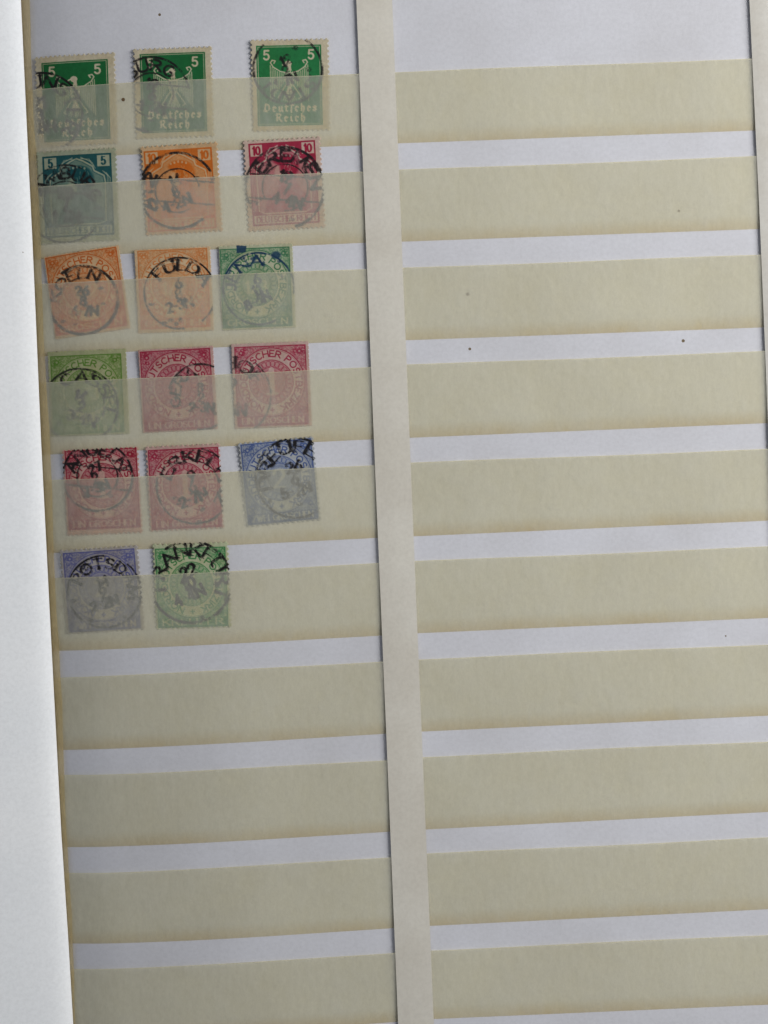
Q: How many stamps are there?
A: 17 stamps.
